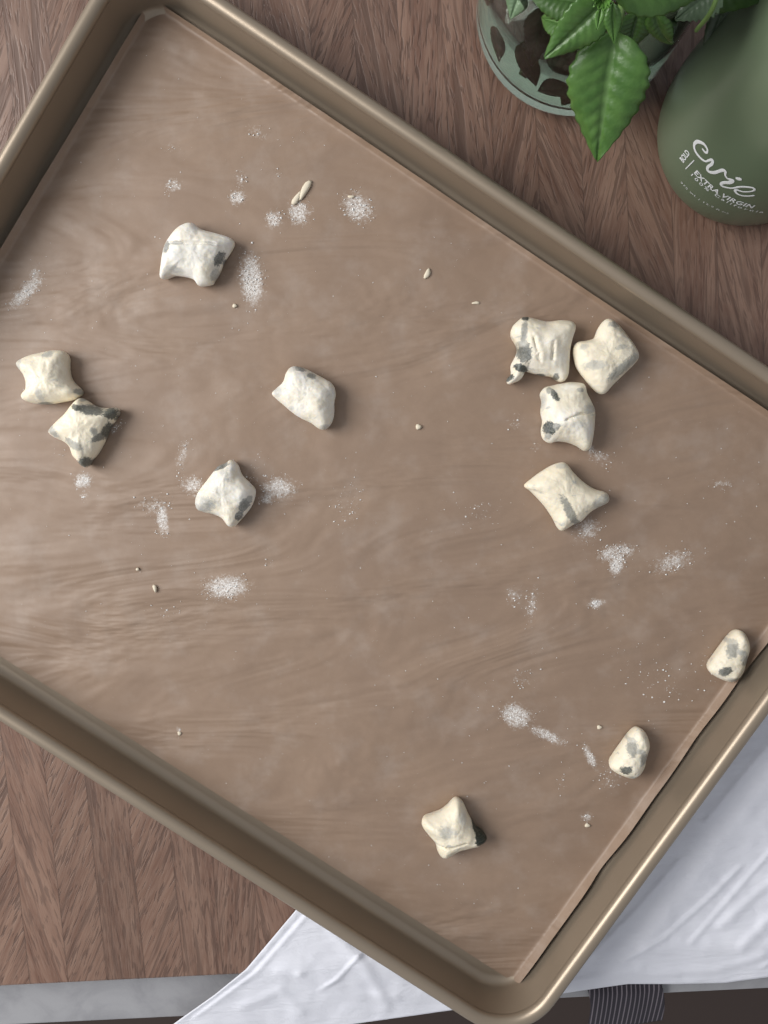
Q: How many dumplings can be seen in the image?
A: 12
